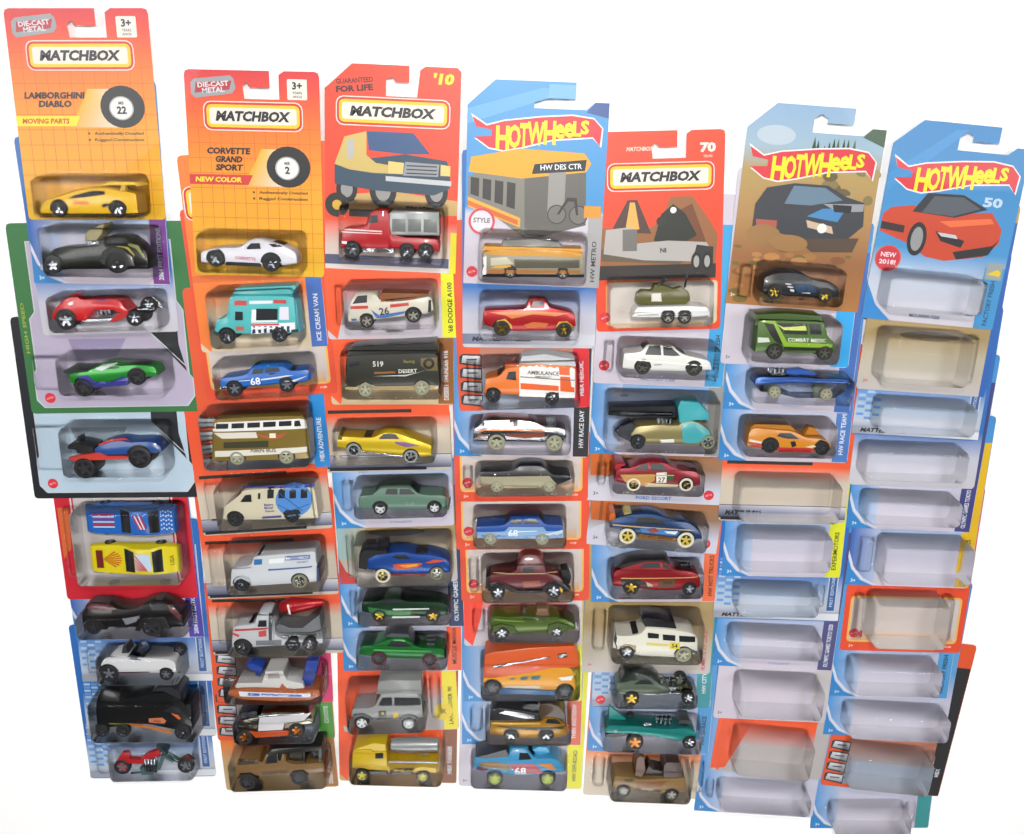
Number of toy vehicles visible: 56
